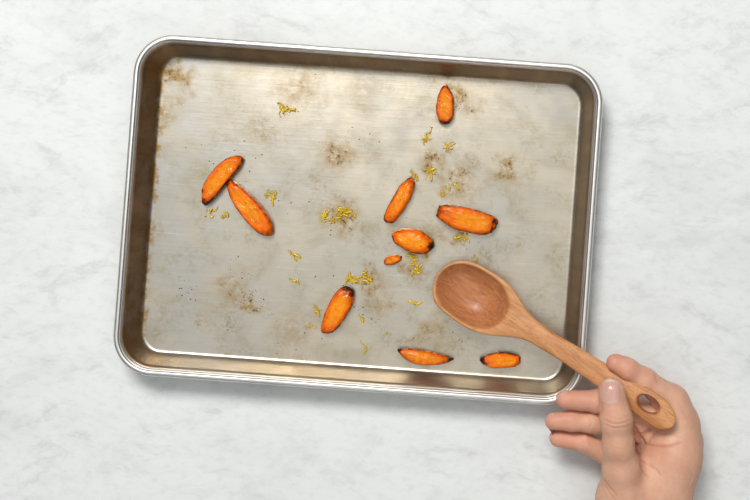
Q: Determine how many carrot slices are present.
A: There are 10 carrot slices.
